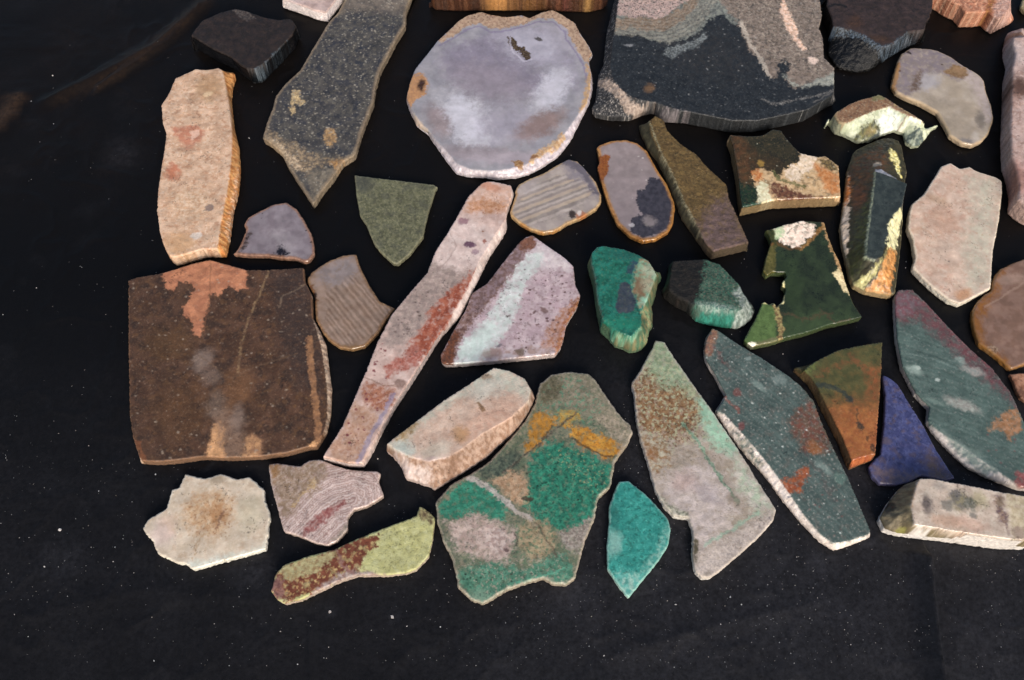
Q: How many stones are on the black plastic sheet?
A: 42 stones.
